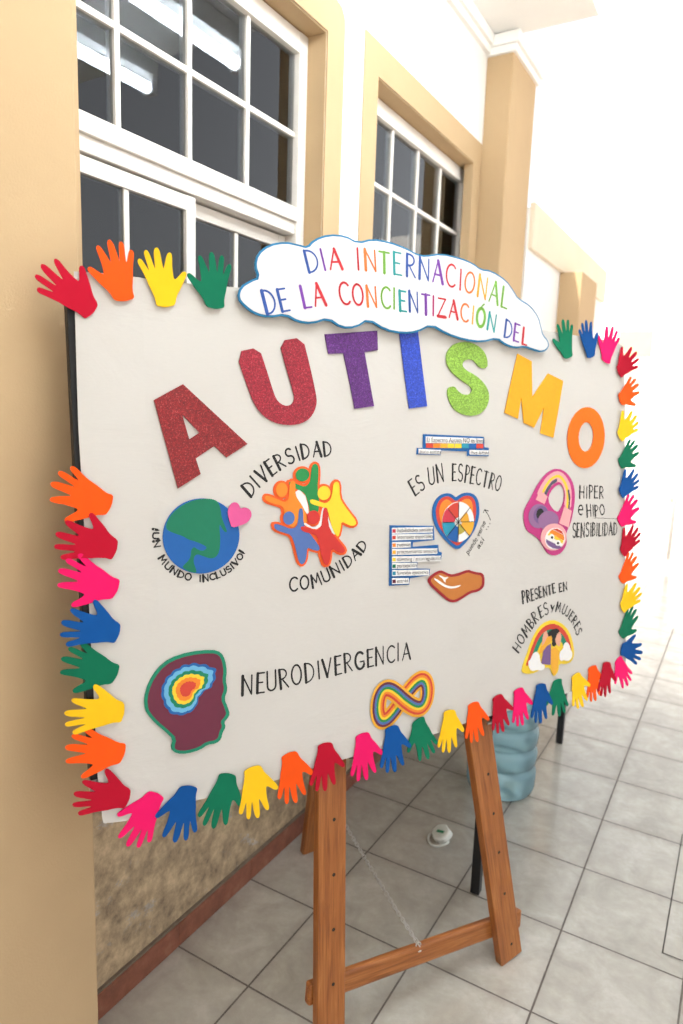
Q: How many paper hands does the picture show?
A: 45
